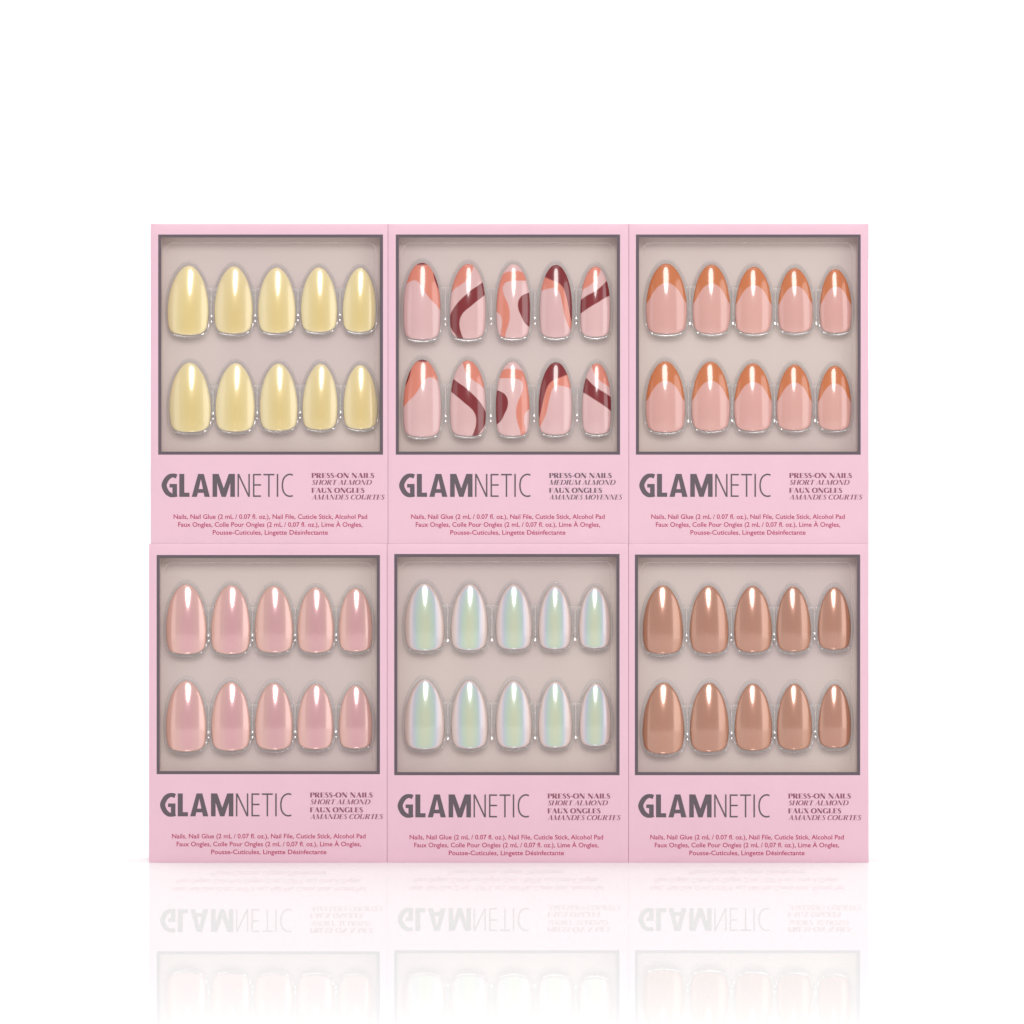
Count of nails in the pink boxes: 60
